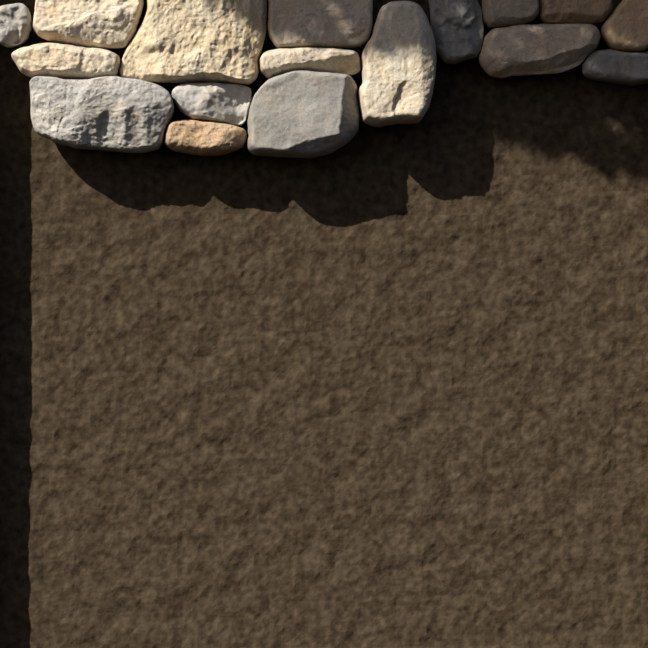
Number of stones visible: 17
